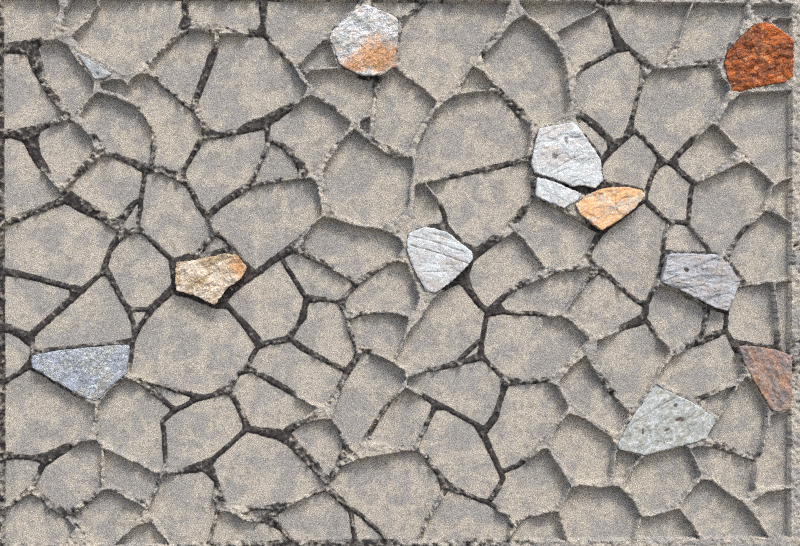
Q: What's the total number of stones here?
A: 12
